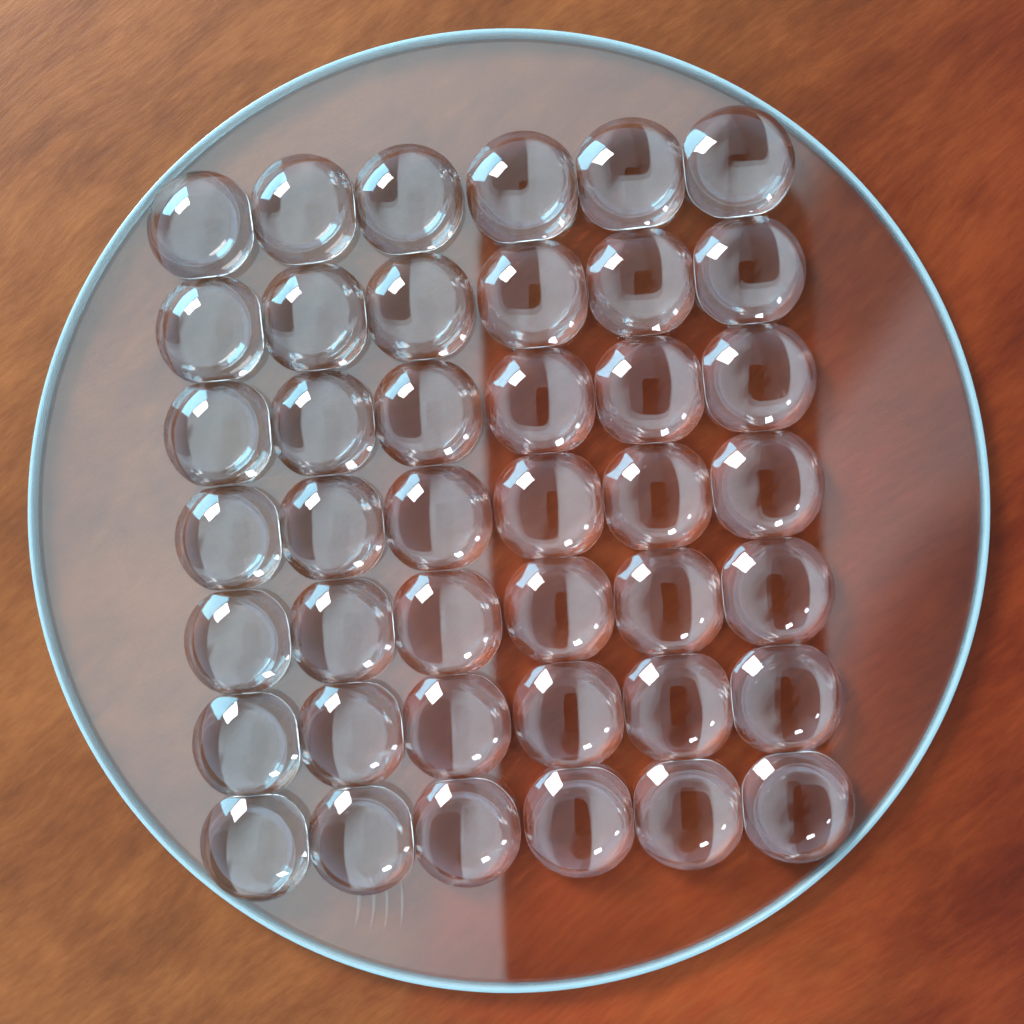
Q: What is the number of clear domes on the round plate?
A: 42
